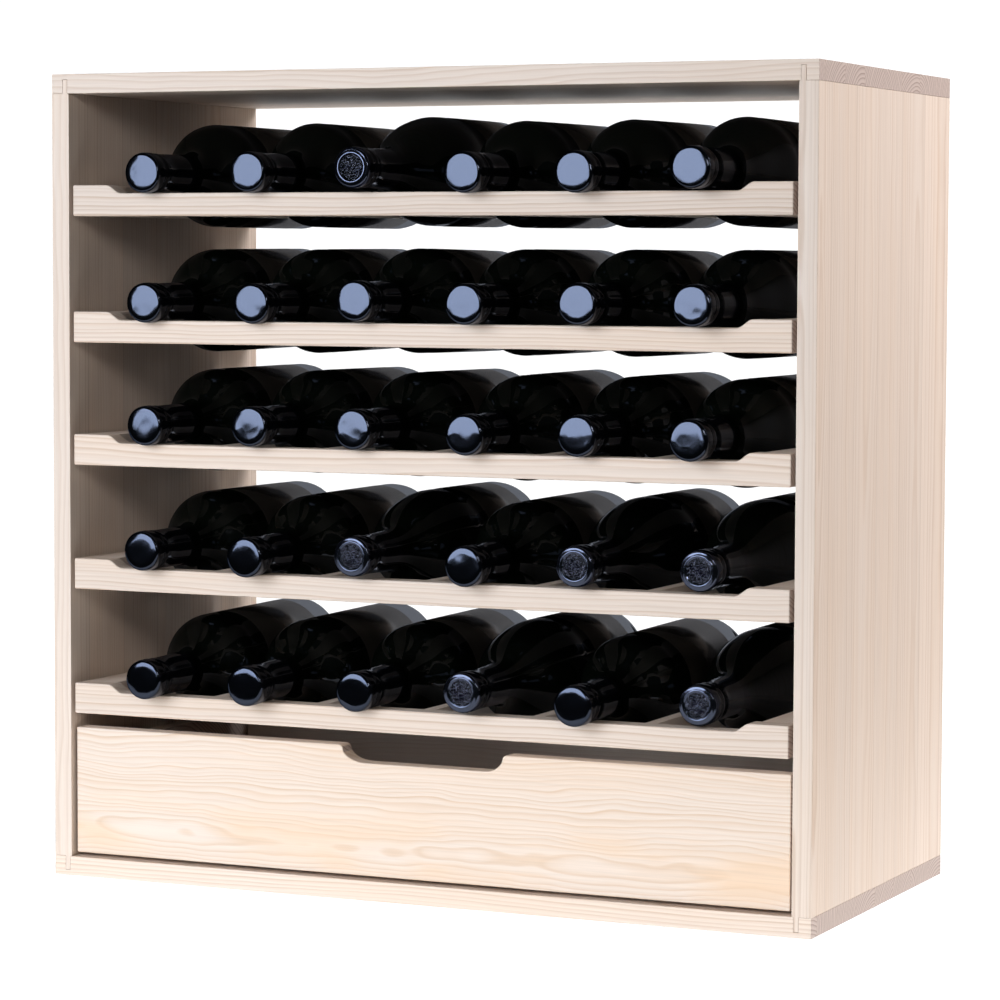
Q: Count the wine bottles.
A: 30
